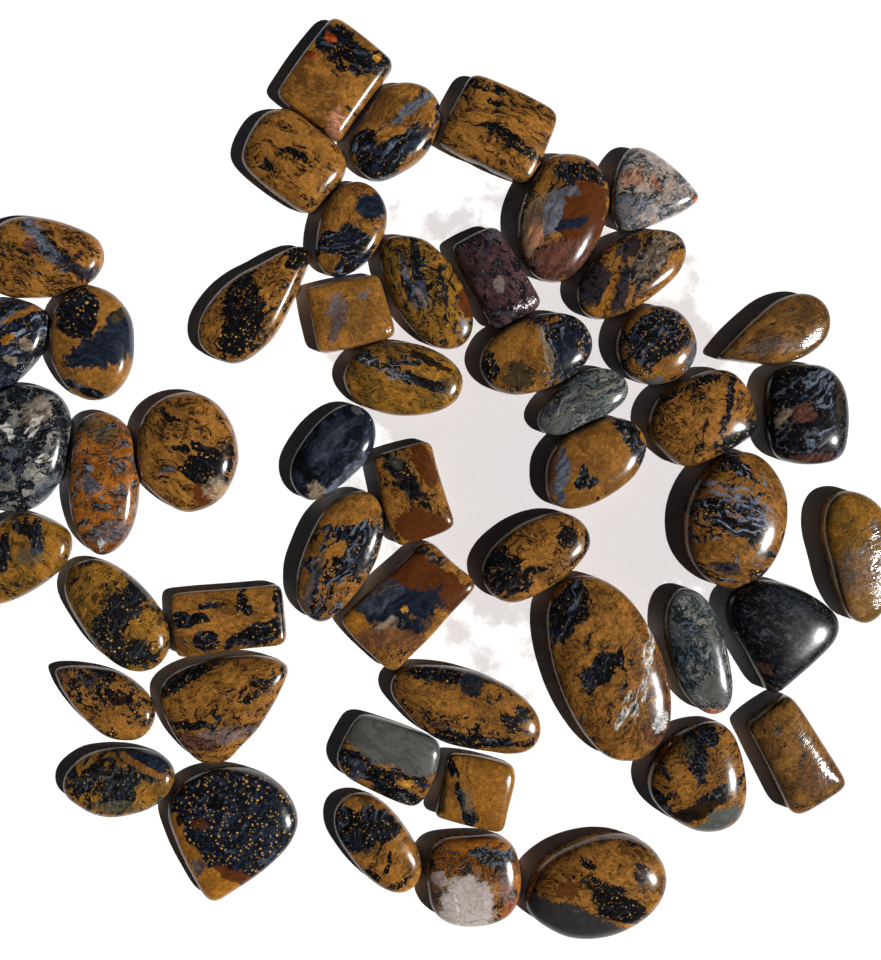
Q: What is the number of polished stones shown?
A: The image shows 51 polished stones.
